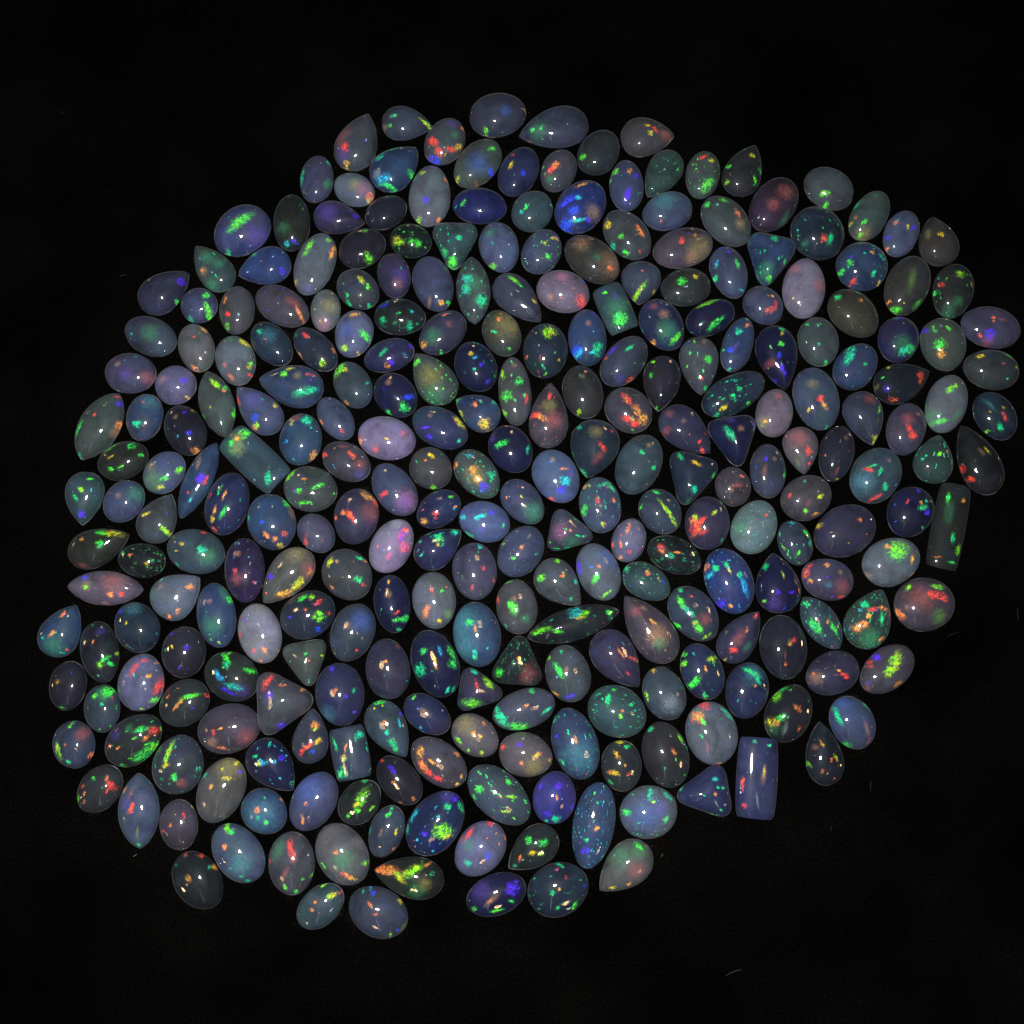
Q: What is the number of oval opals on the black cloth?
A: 200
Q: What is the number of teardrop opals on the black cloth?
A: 49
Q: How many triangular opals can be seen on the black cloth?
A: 10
